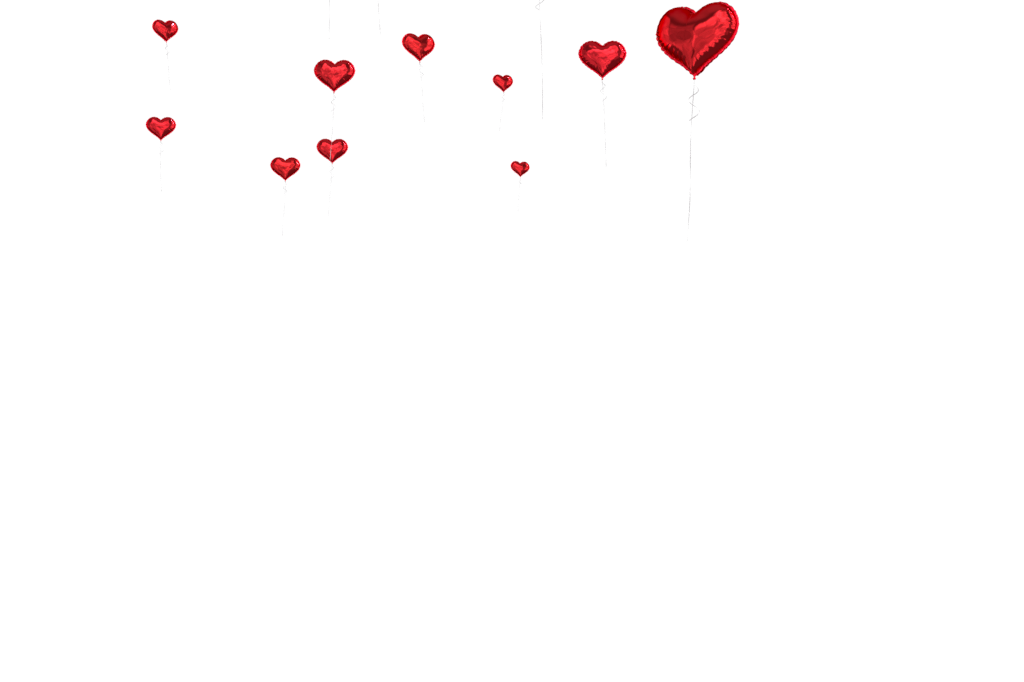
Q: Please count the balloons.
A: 10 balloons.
